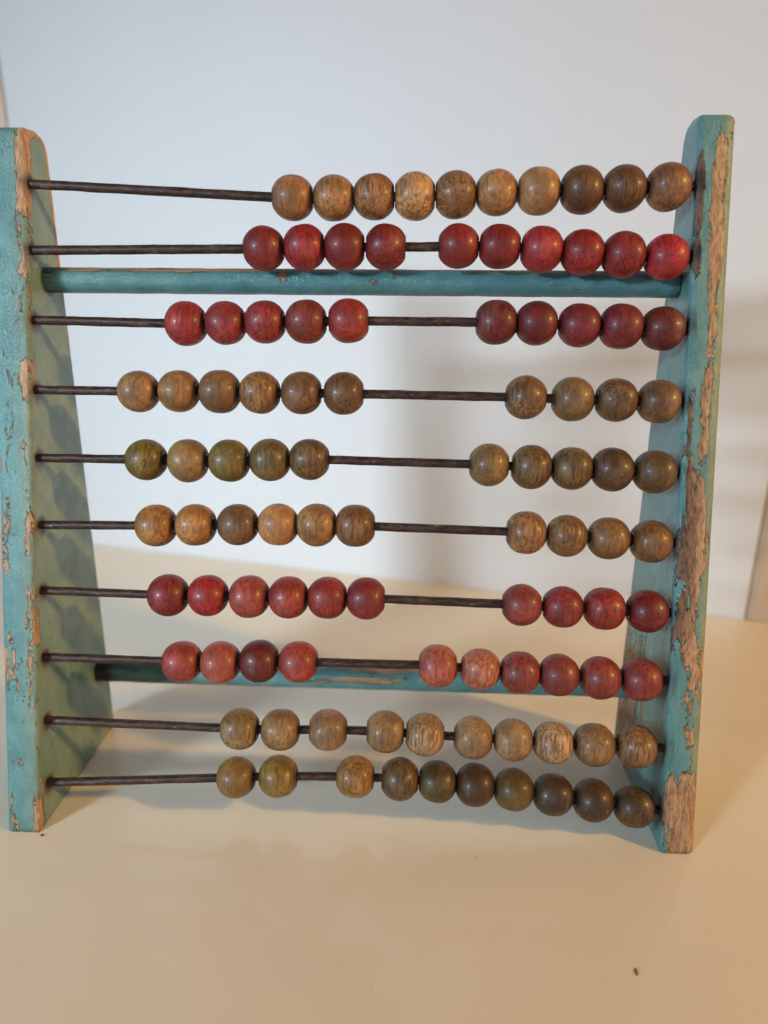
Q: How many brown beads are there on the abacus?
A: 60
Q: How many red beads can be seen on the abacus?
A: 40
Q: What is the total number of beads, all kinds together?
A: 100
